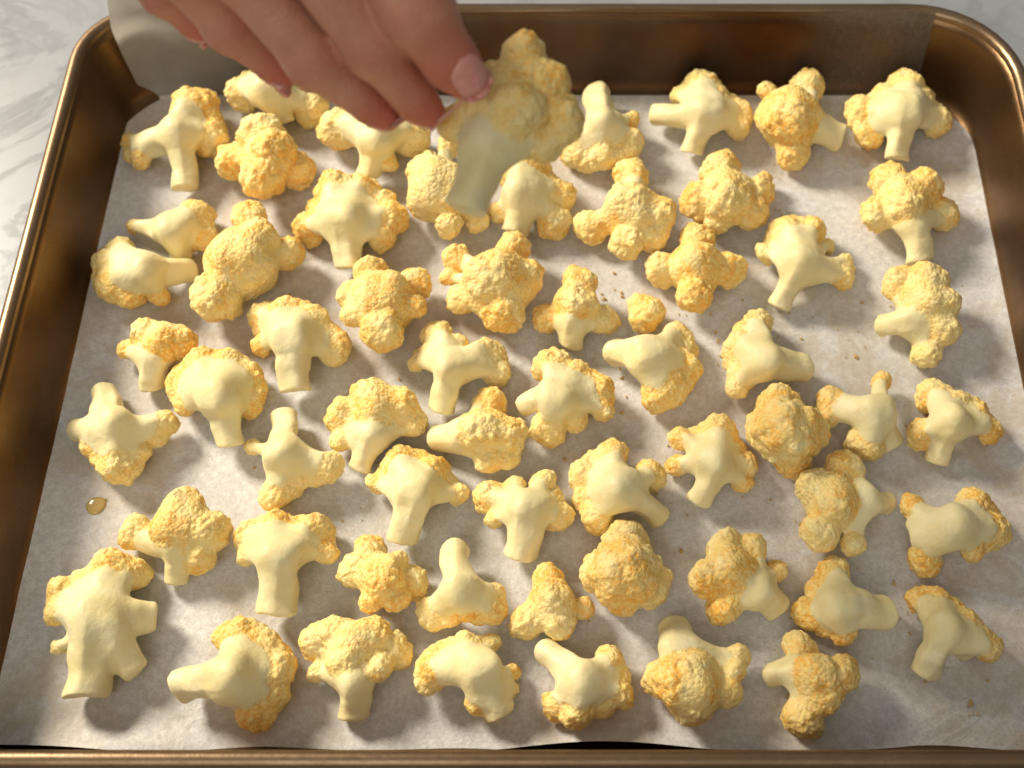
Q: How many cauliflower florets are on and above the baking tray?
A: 61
